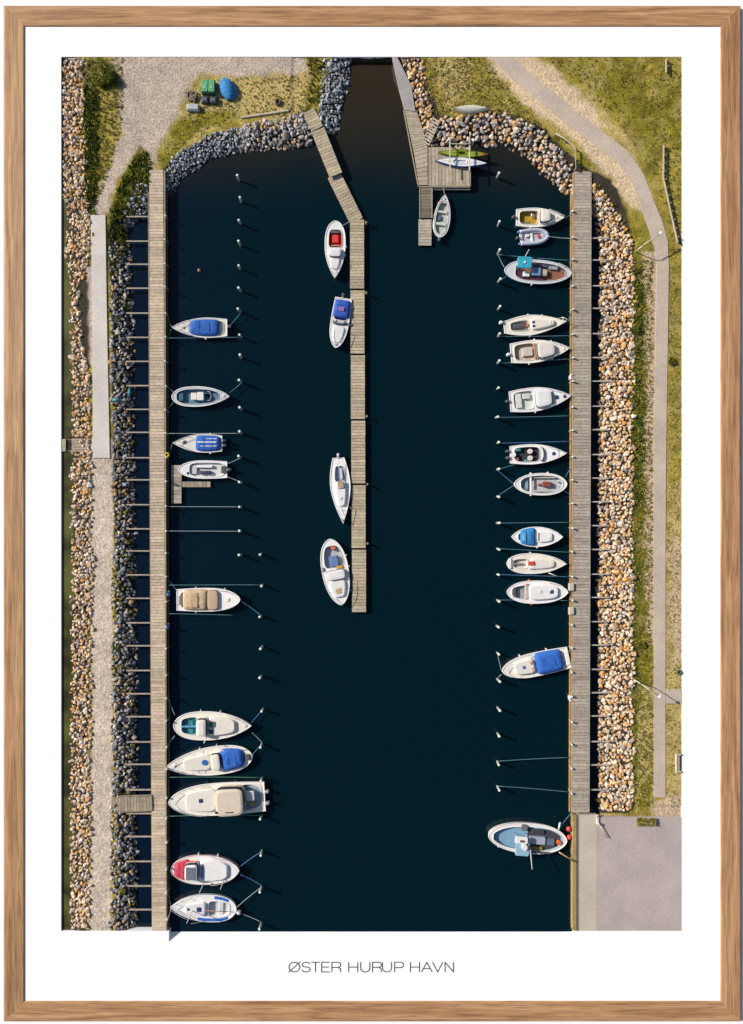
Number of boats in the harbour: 31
